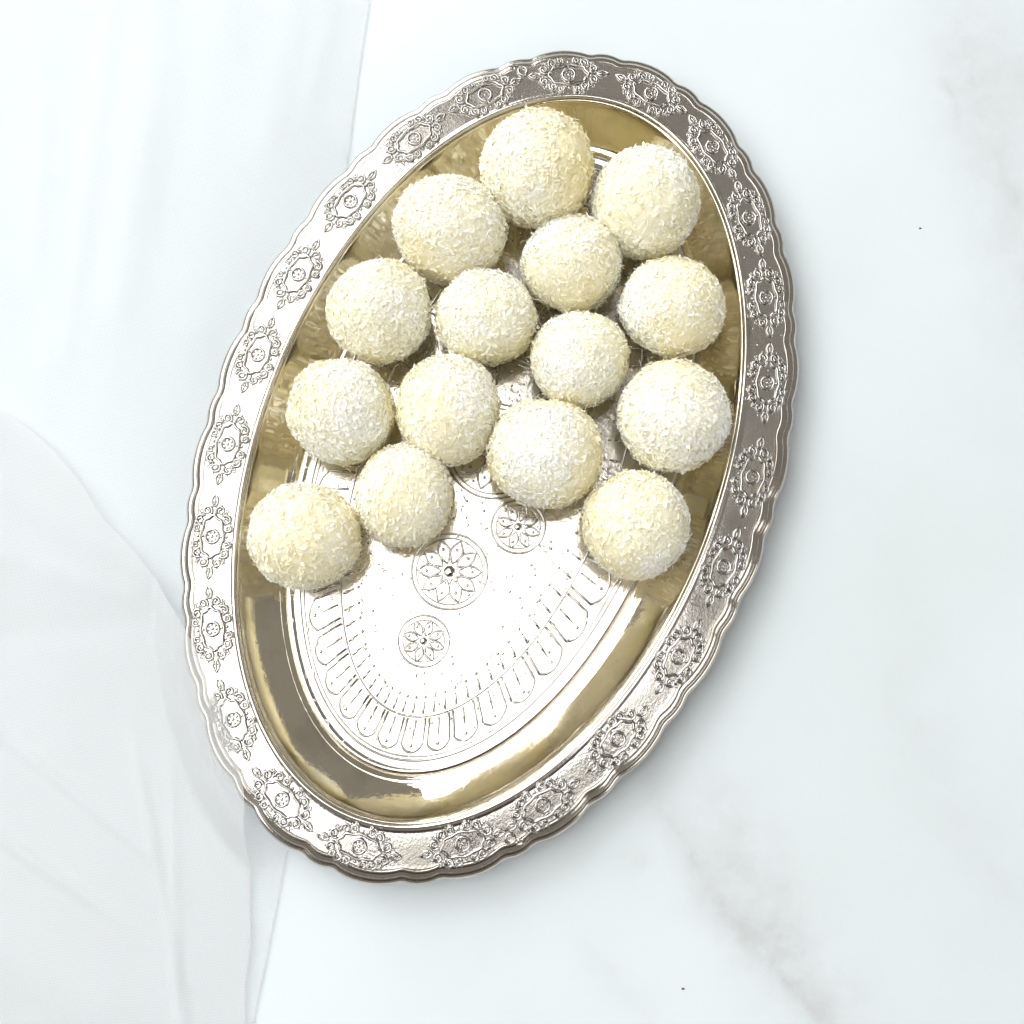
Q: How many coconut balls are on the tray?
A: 15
